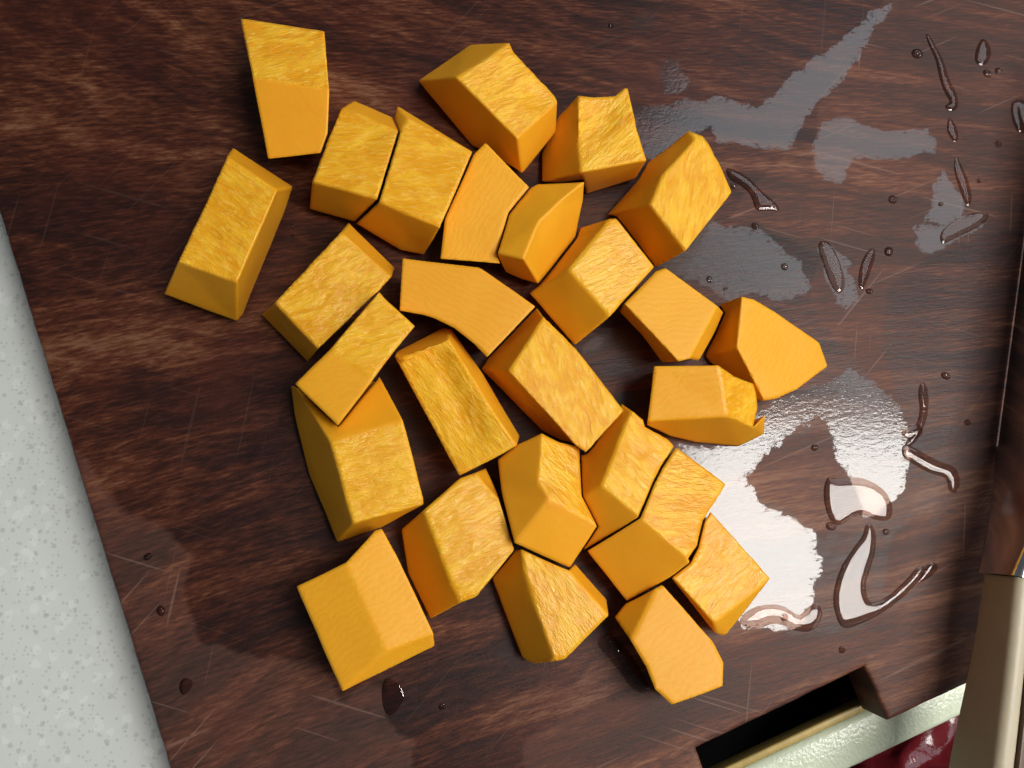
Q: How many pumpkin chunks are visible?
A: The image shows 27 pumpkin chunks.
